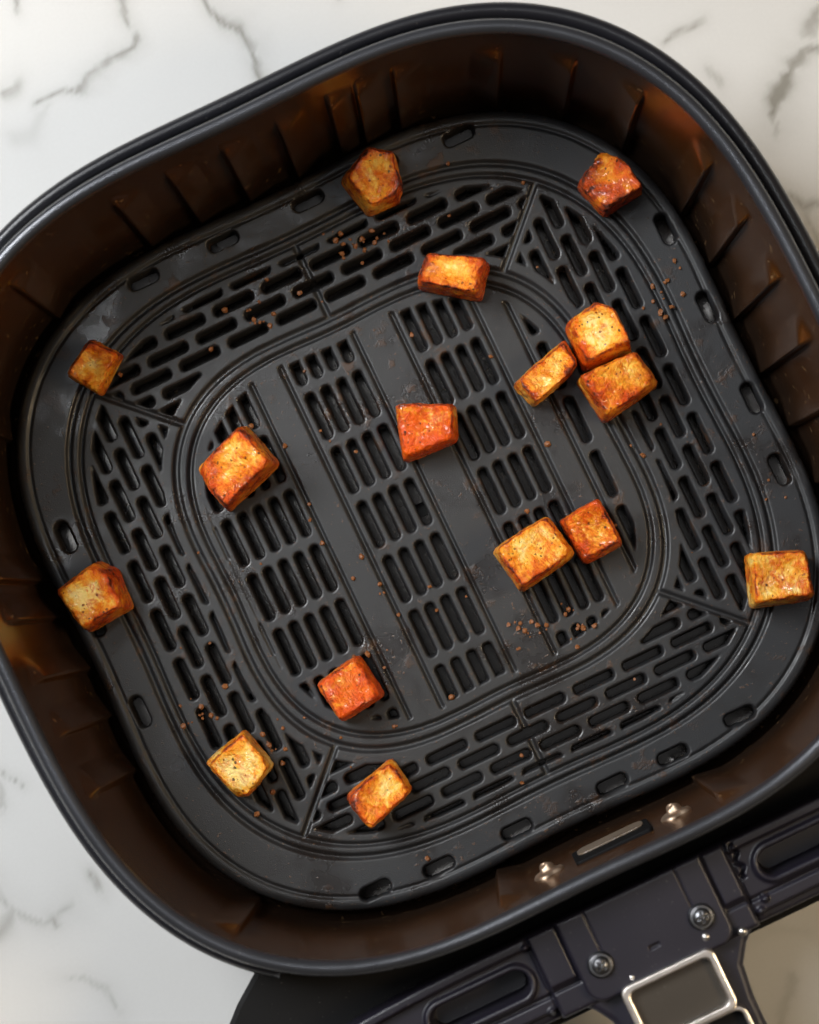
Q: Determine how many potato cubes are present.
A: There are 16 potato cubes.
